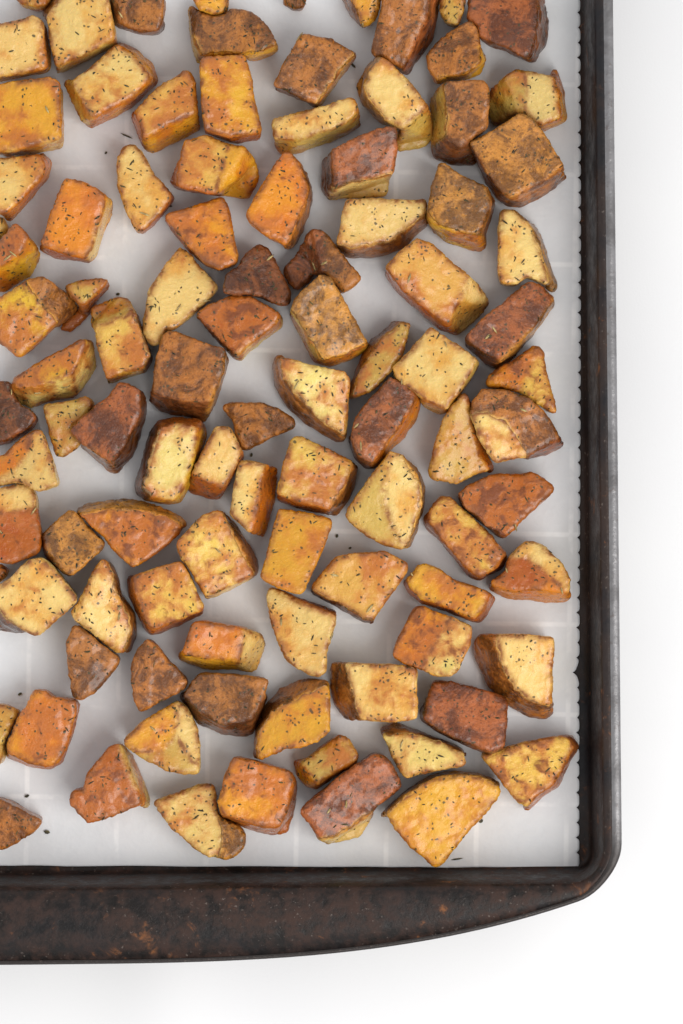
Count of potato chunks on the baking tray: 99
